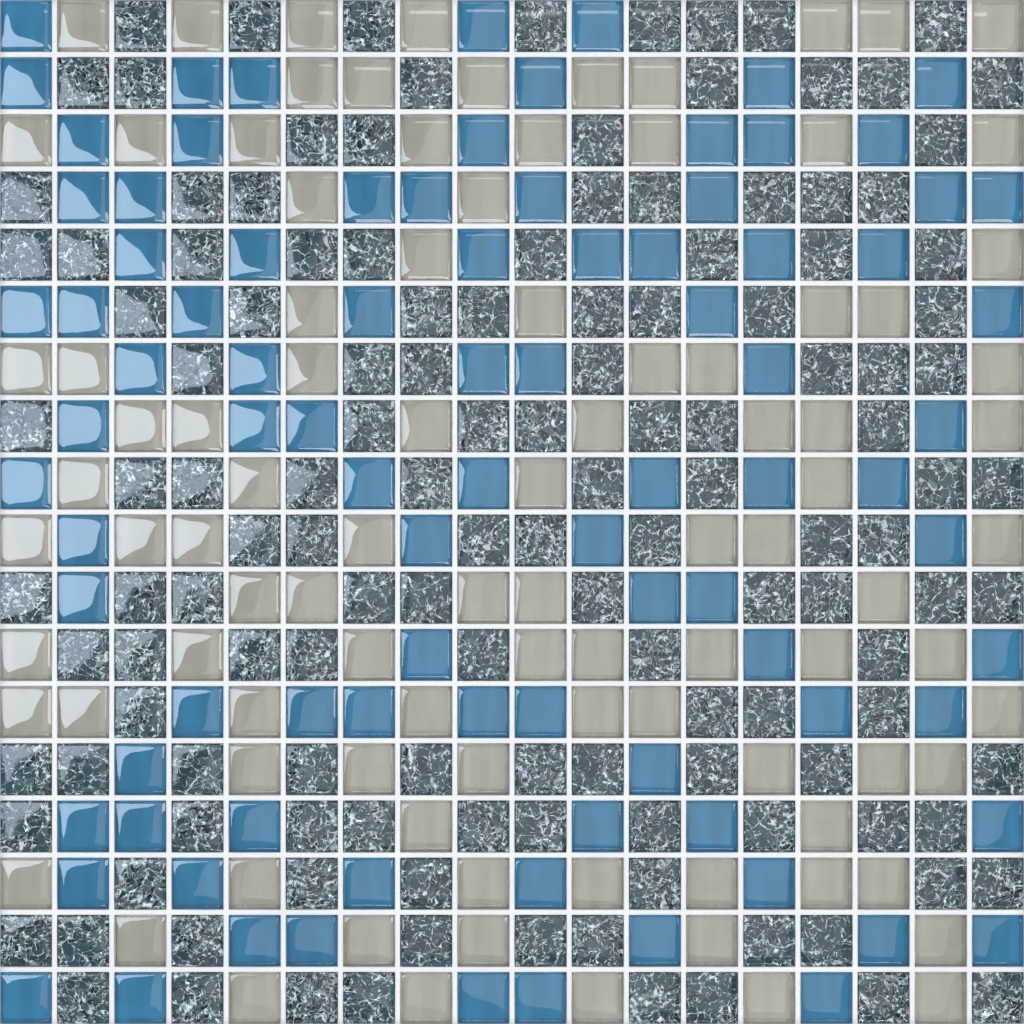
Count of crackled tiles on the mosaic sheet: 136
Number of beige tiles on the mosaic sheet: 97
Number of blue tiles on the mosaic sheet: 91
